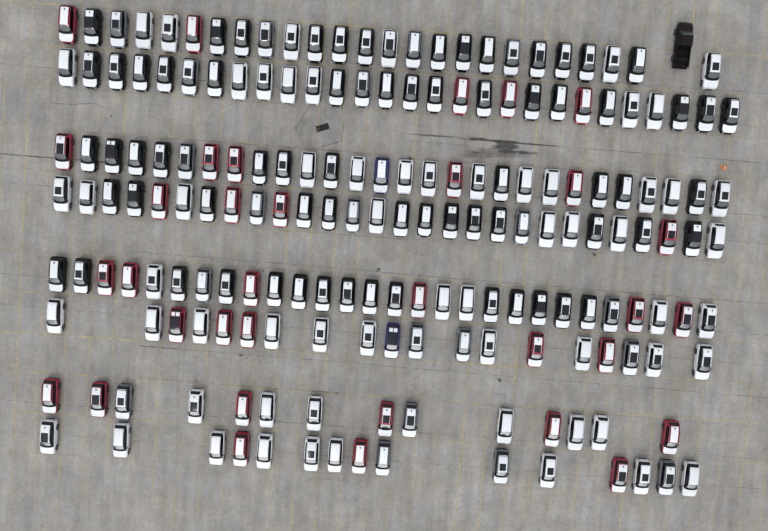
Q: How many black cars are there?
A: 68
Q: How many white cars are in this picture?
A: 61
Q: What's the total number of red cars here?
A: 34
